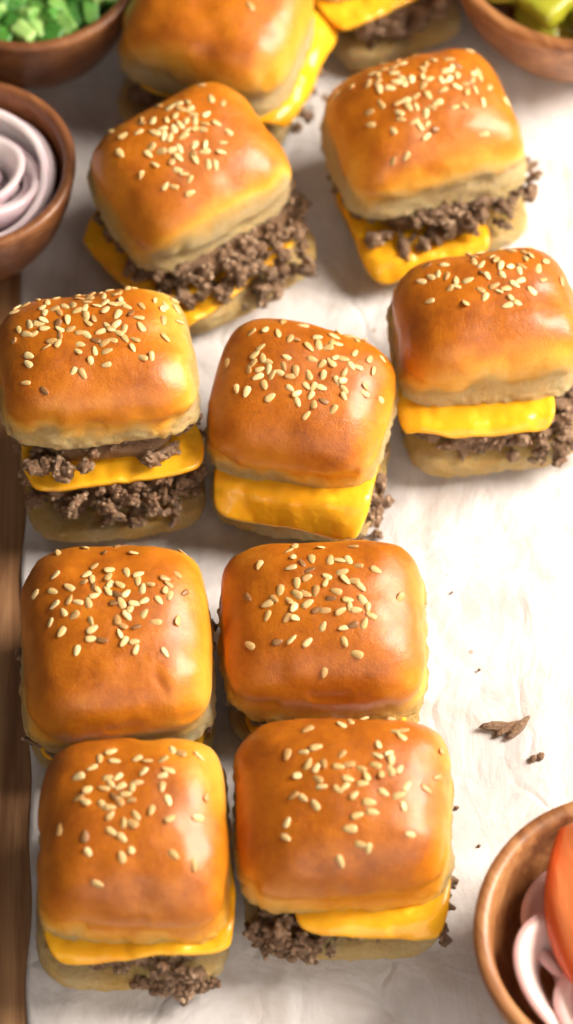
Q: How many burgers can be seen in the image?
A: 11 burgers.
